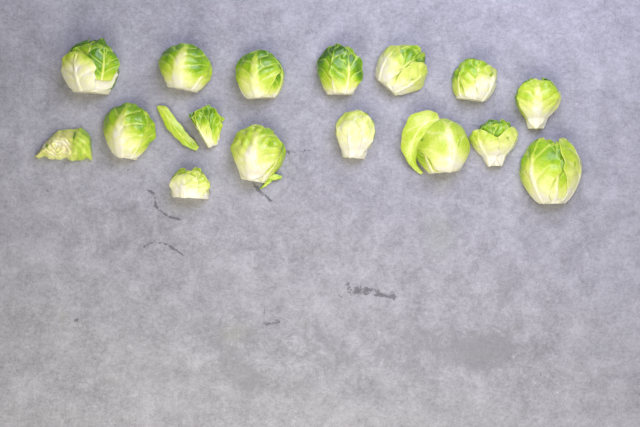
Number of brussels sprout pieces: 16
